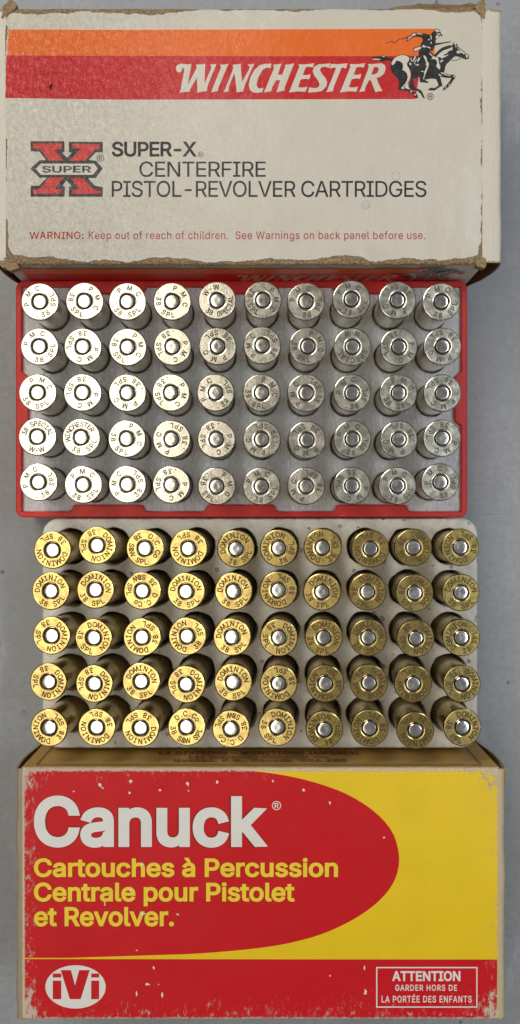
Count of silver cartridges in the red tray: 50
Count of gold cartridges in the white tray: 50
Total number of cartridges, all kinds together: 100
